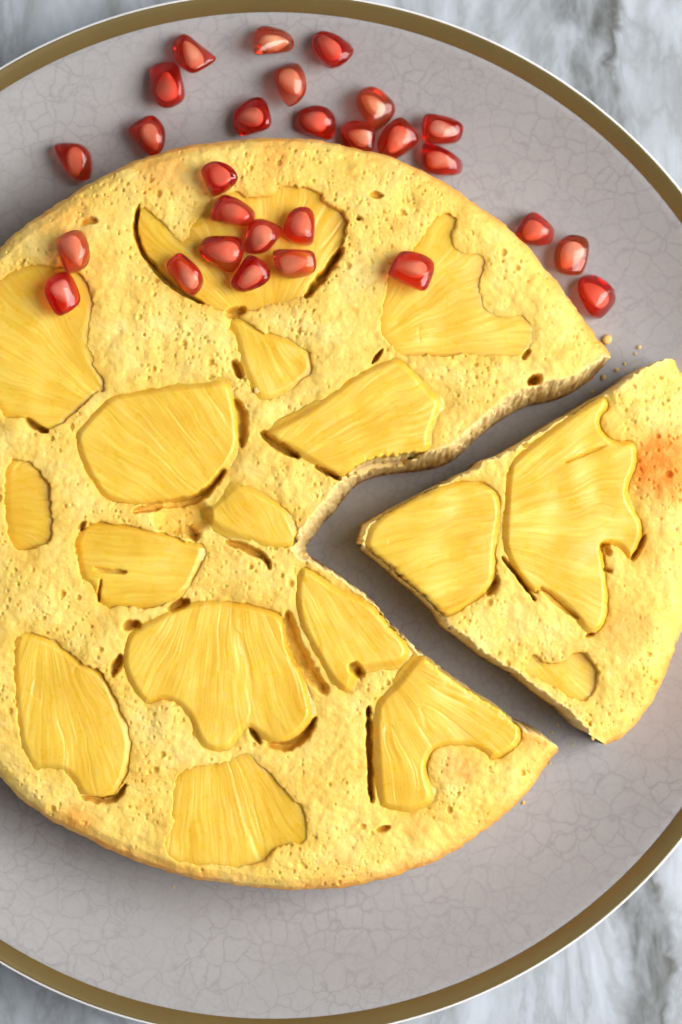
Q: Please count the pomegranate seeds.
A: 28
